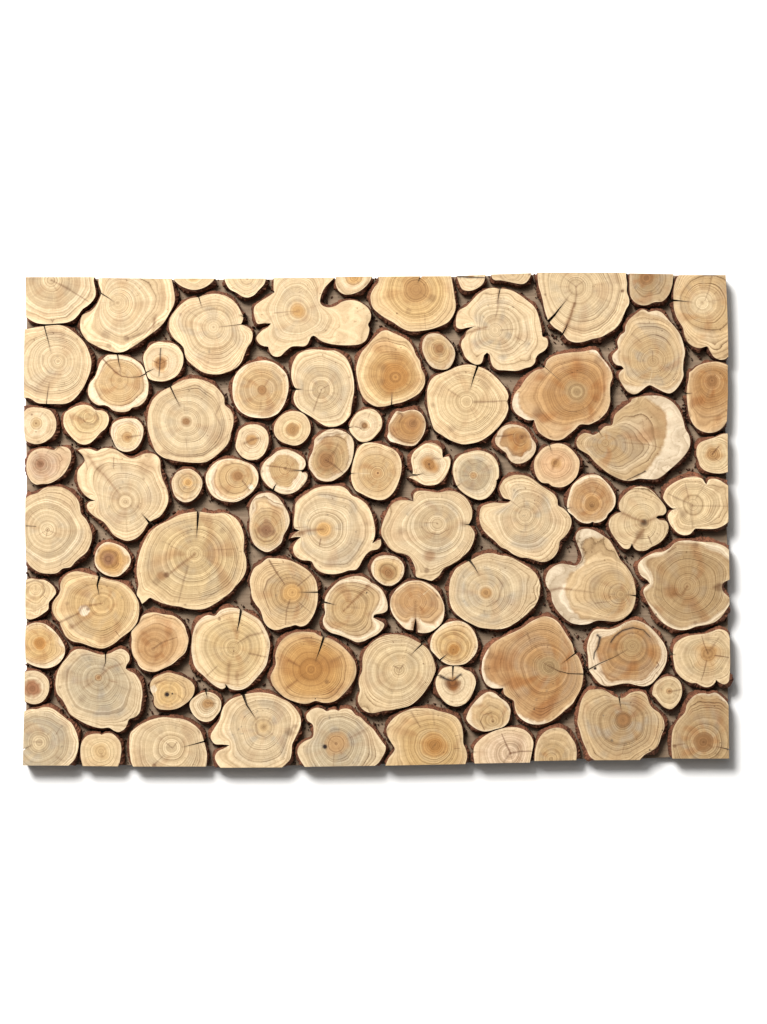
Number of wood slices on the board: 91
